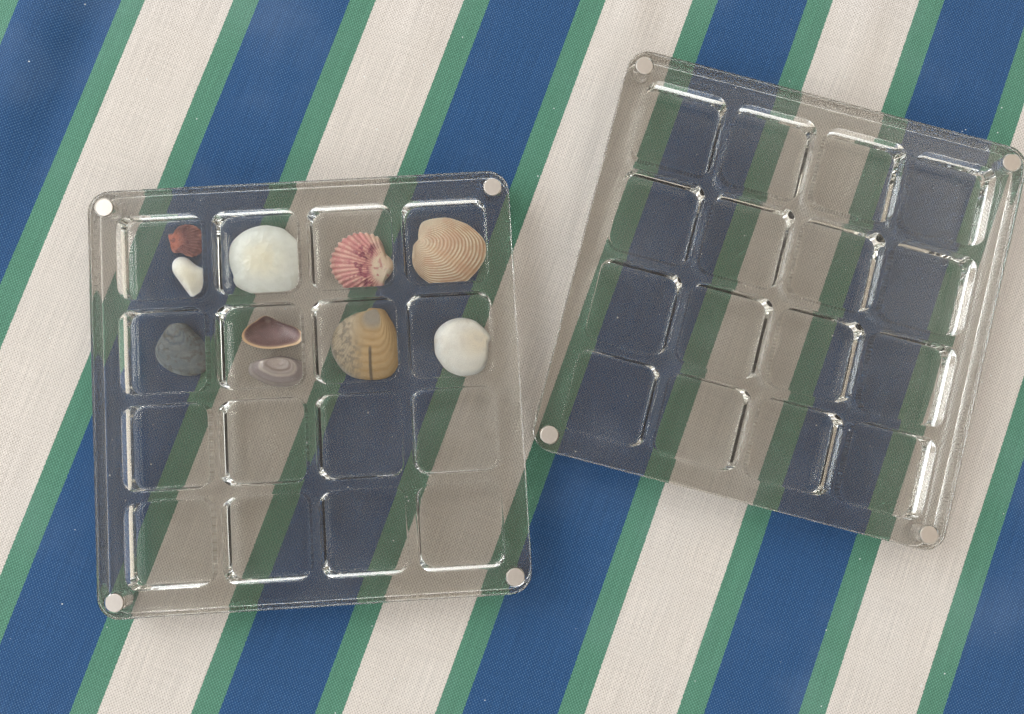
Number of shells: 10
